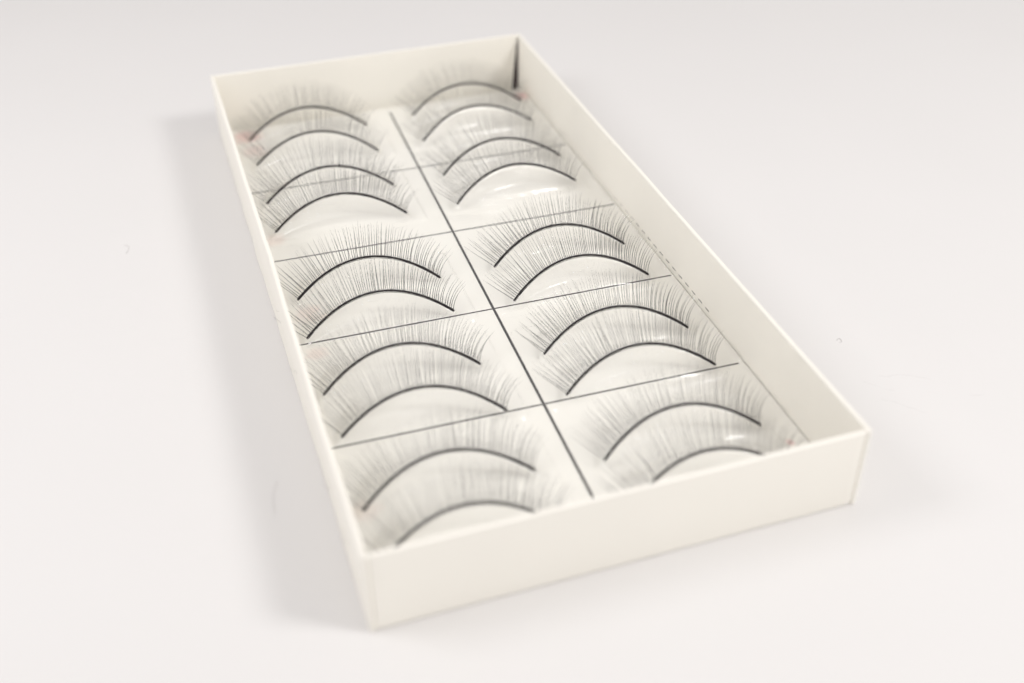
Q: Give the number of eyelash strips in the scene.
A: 20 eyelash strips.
